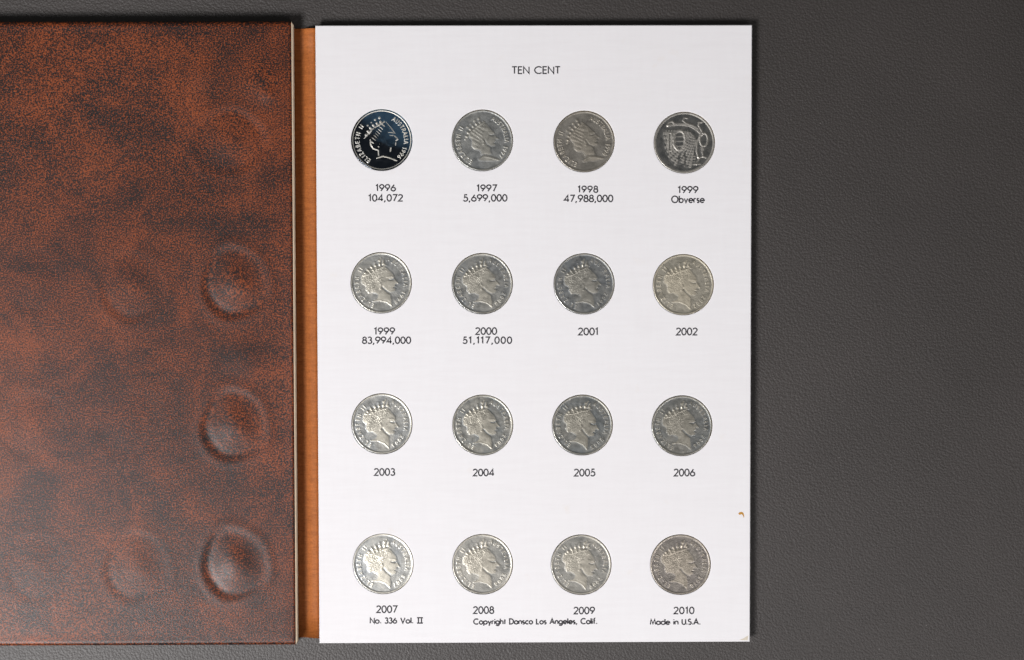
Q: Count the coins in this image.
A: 16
